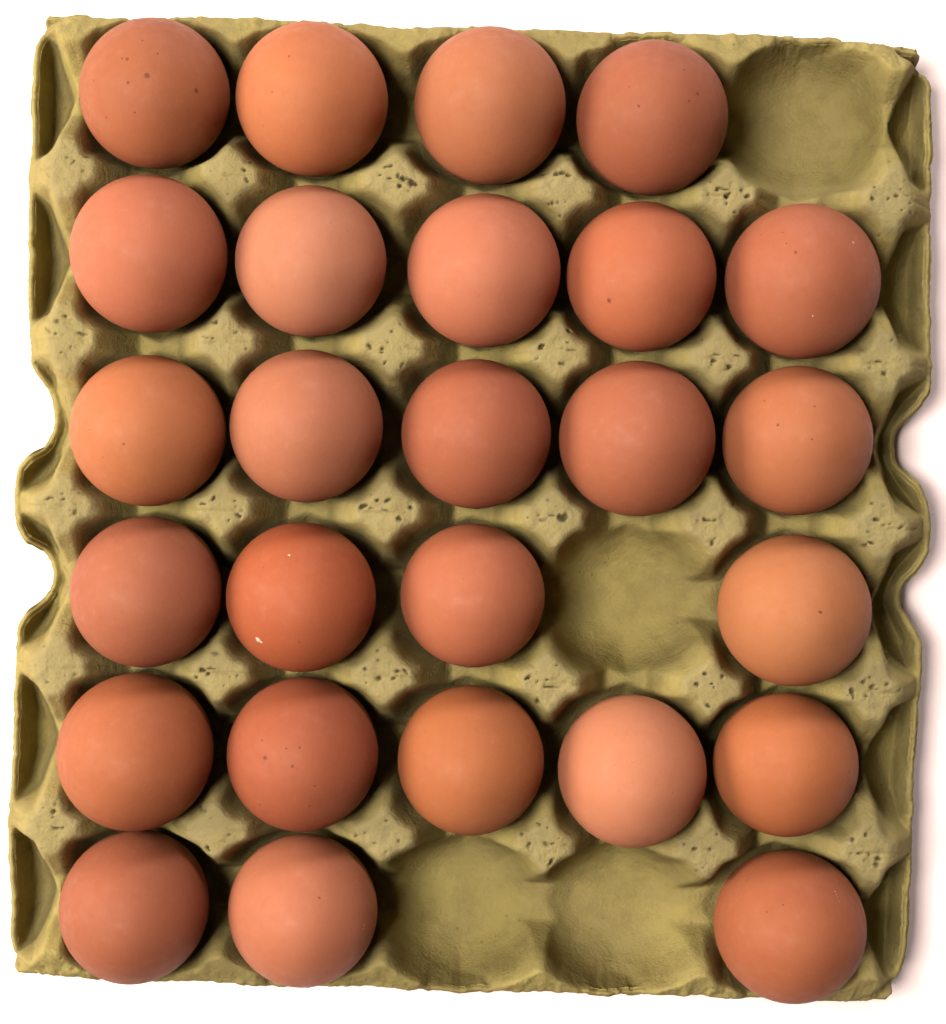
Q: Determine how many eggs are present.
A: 26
